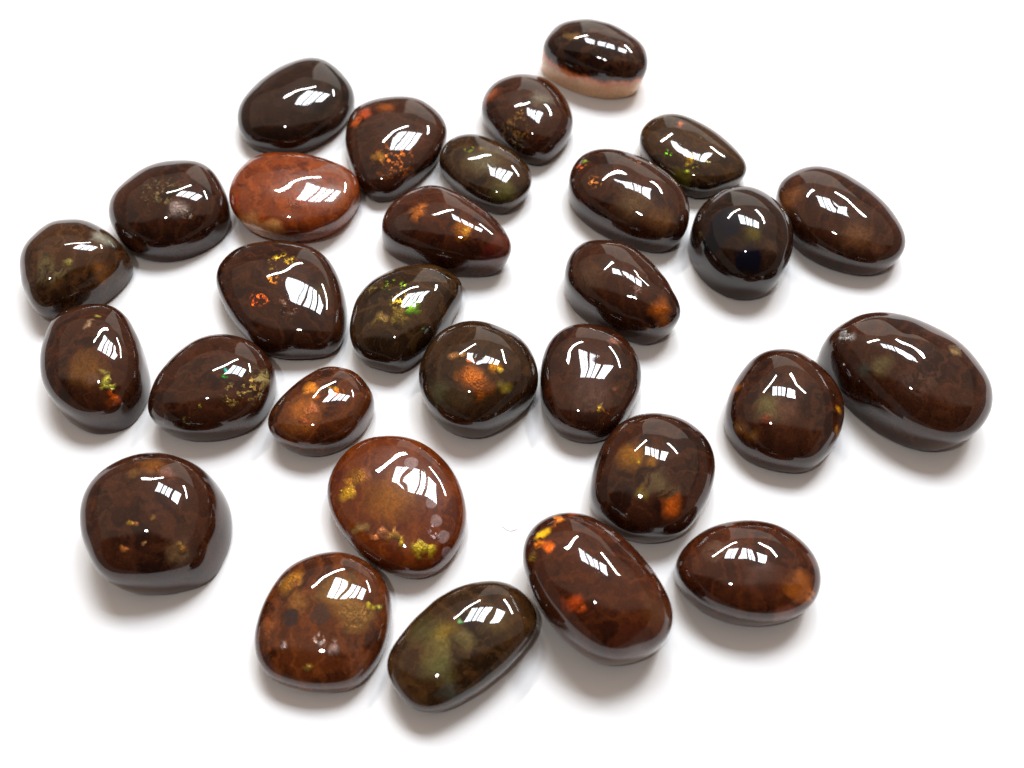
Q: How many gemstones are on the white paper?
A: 30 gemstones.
